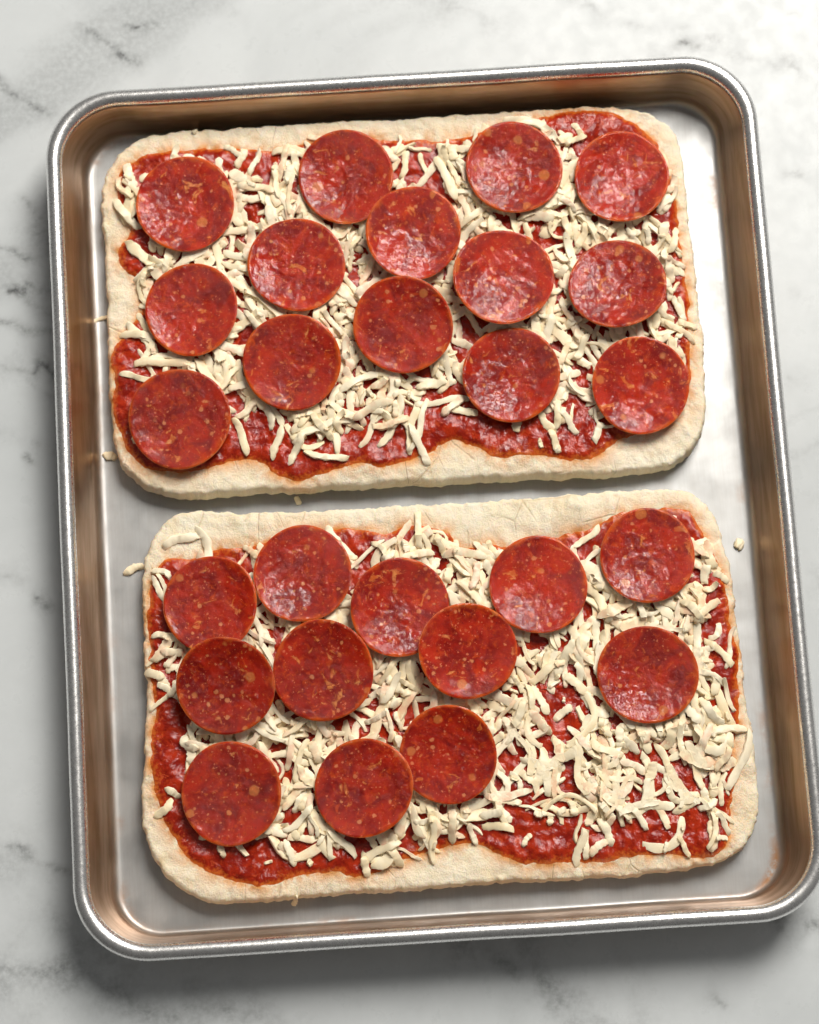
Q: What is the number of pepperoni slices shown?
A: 26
